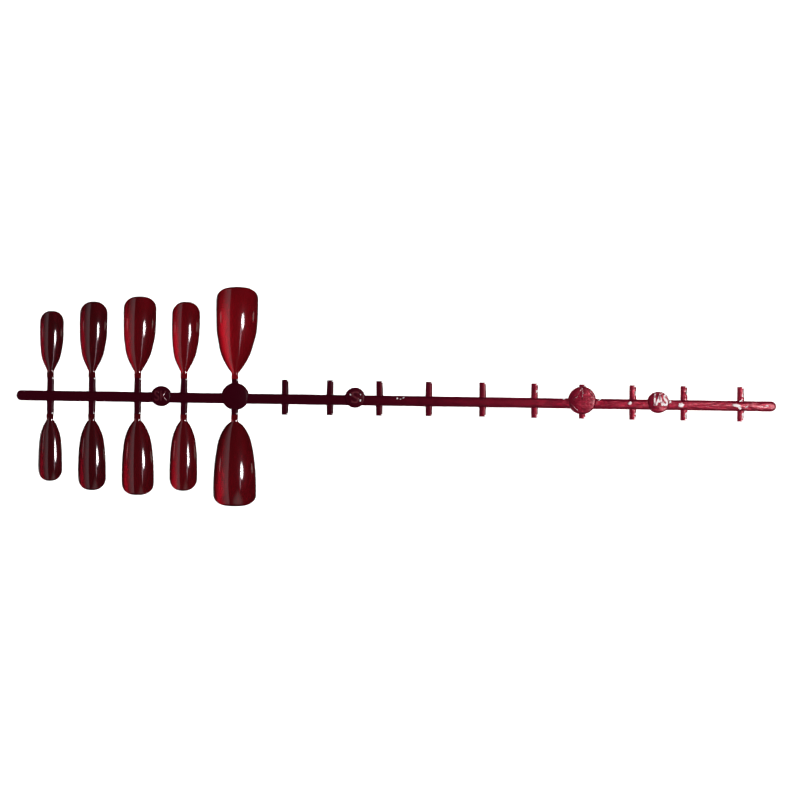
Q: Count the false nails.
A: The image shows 10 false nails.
